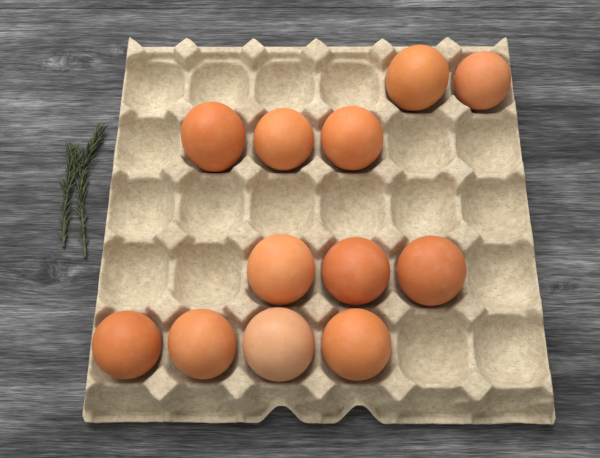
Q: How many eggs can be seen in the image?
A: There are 12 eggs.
